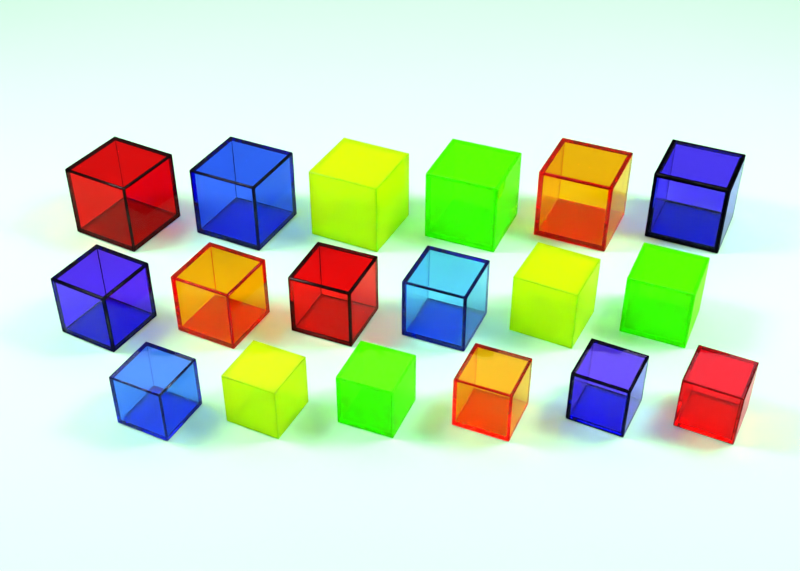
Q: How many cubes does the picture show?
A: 18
